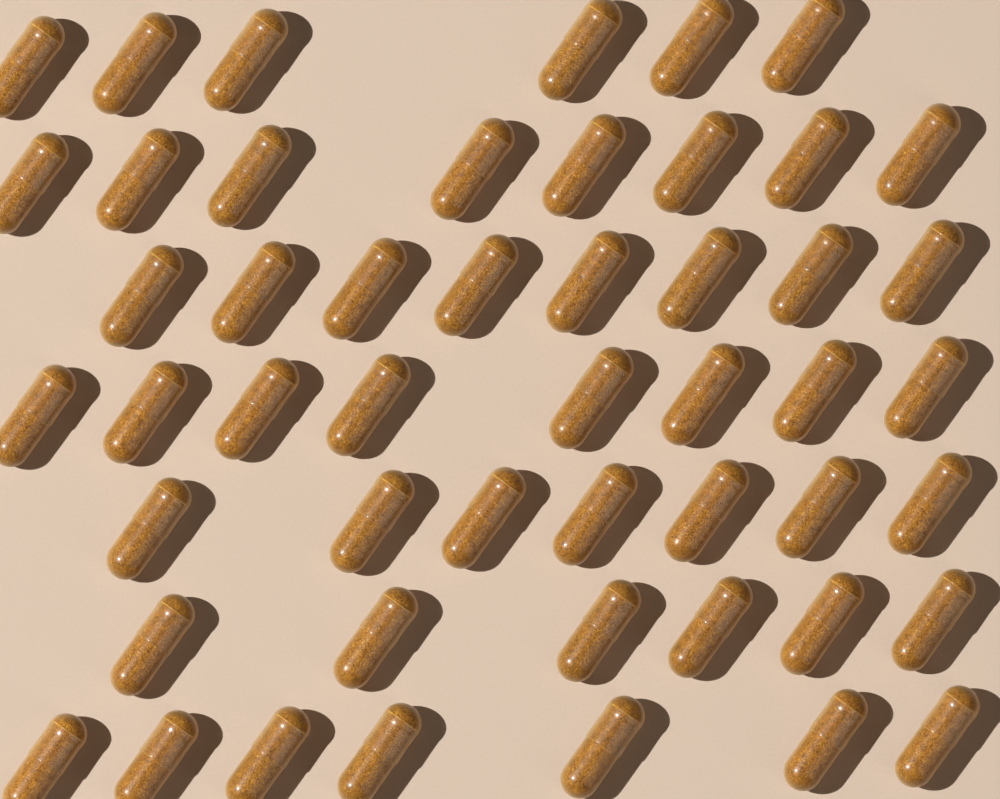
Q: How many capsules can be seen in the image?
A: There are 50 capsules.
